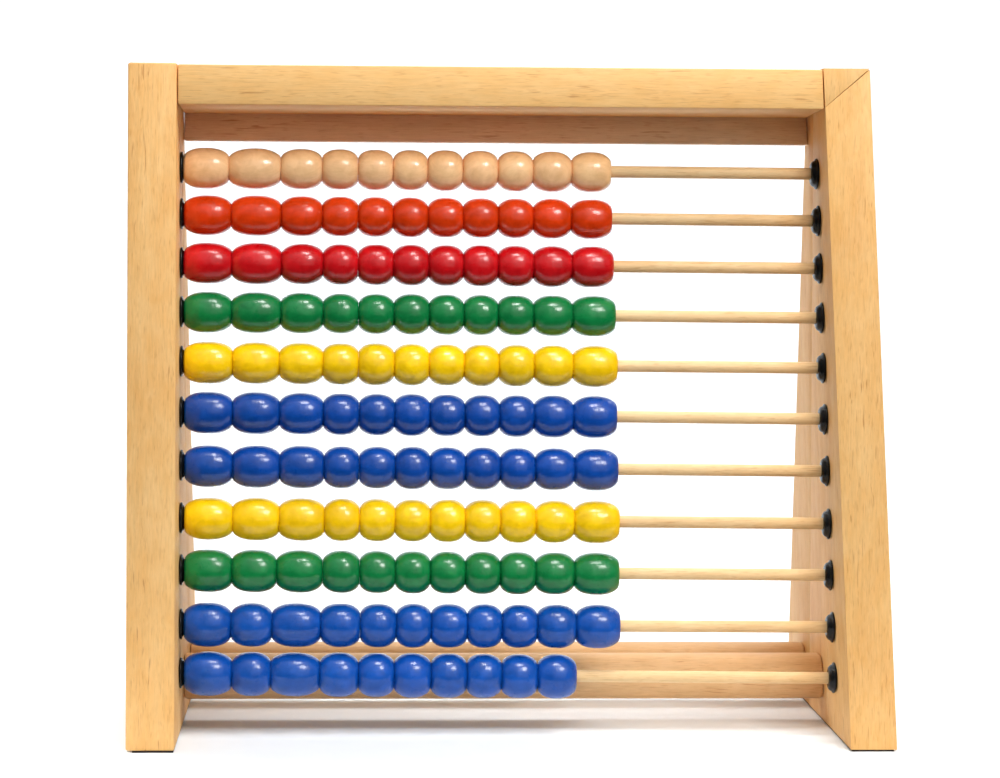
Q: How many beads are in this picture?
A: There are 120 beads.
